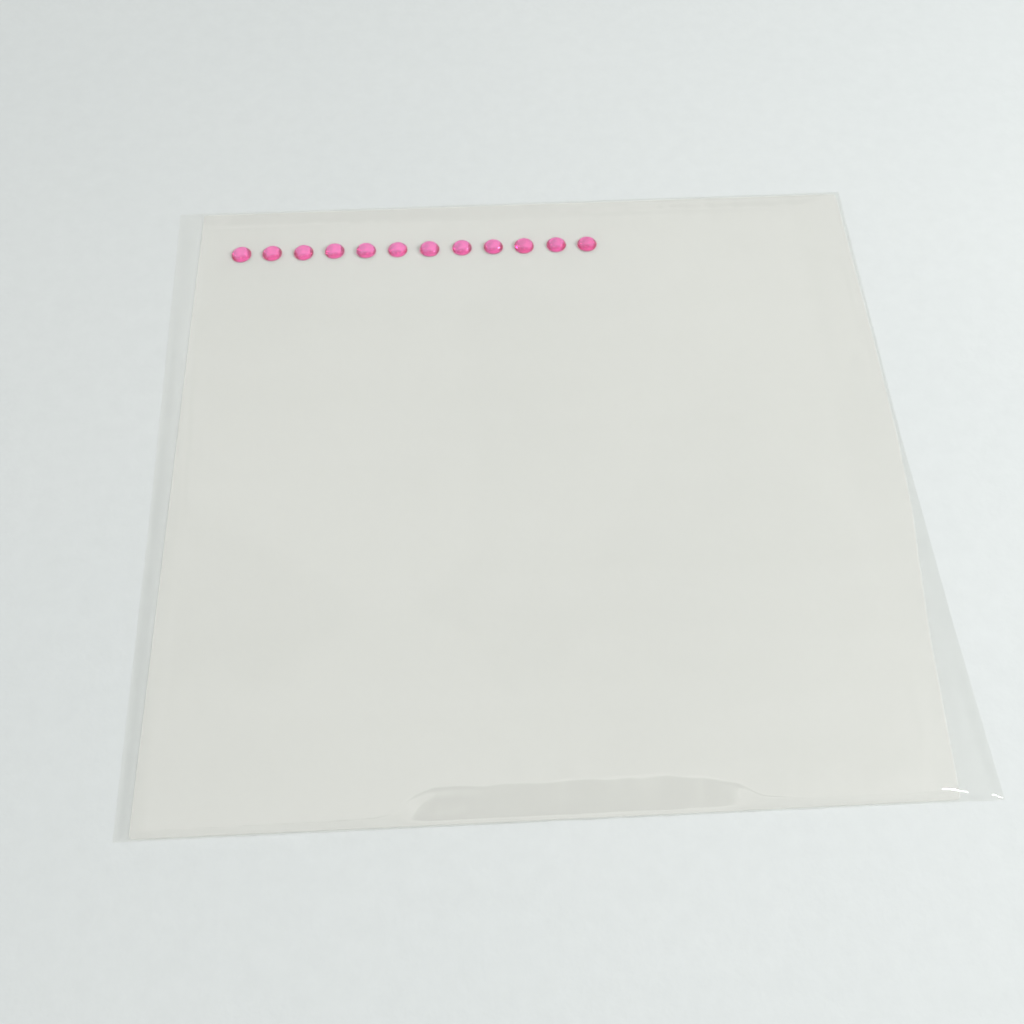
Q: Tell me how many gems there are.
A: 12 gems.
